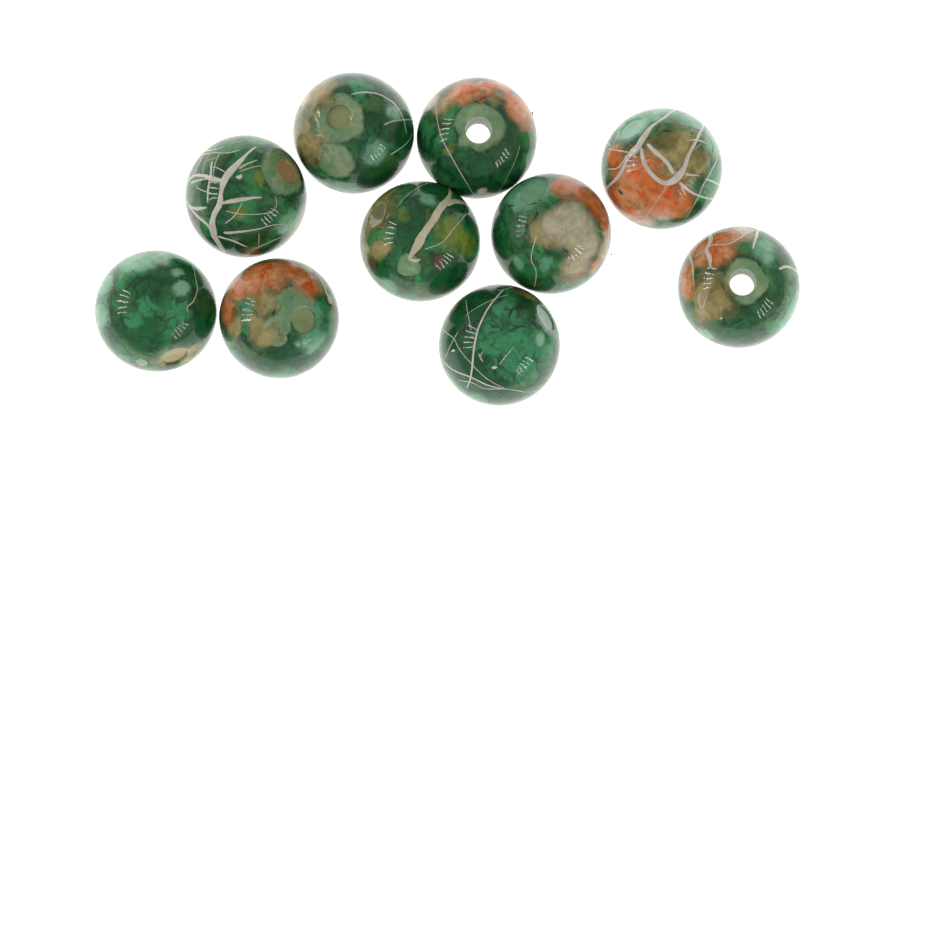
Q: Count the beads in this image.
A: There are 10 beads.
